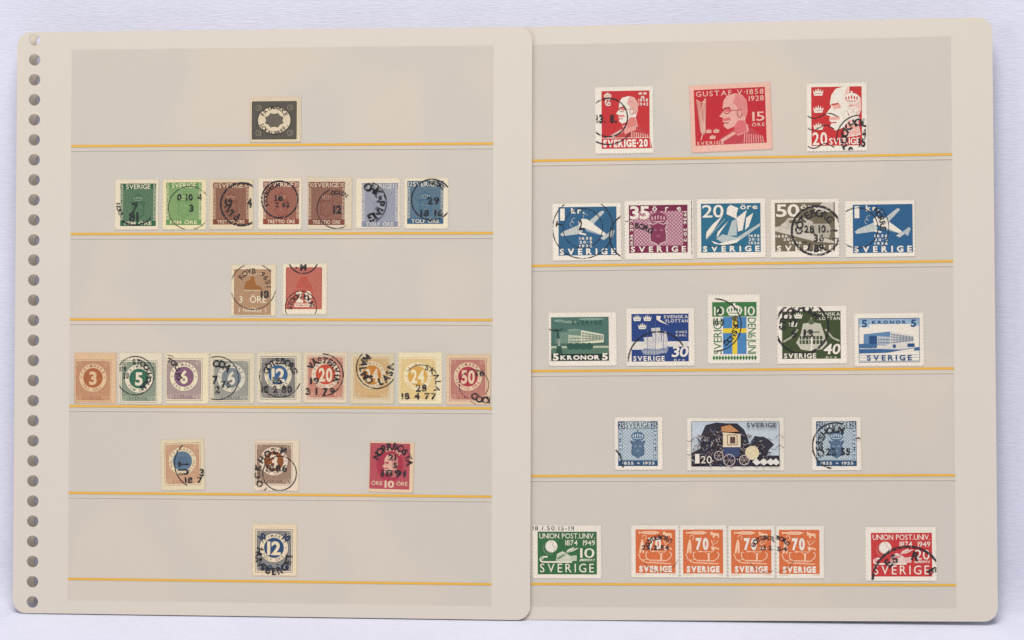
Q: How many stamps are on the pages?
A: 45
